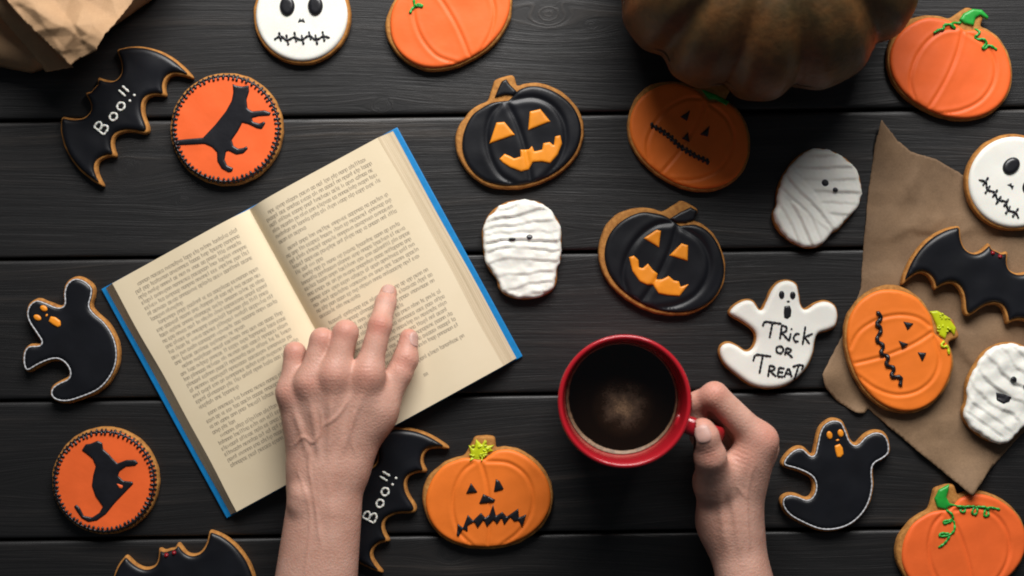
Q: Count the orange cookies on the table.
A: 8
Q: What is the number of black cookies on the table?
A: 8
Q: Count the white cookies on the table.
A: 6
